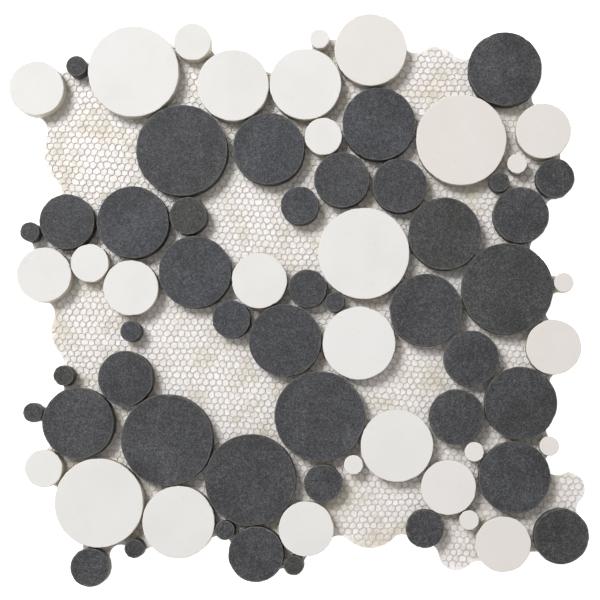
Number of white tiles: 30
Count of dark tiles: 43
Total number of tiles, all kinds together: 73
